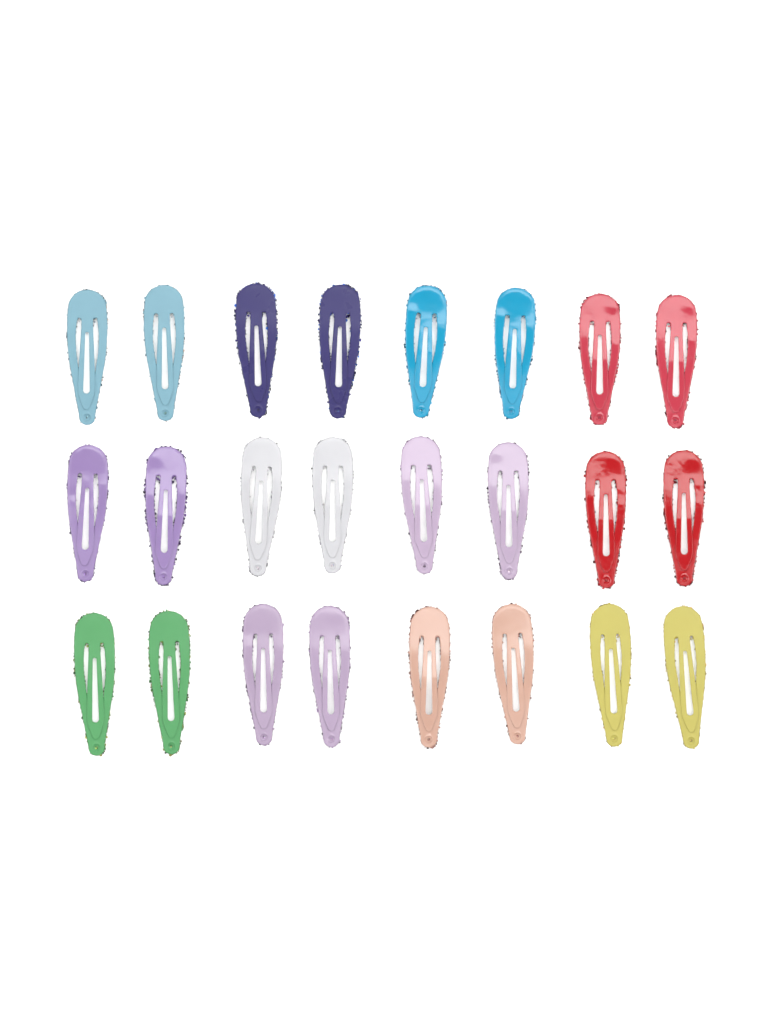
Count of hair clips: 24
